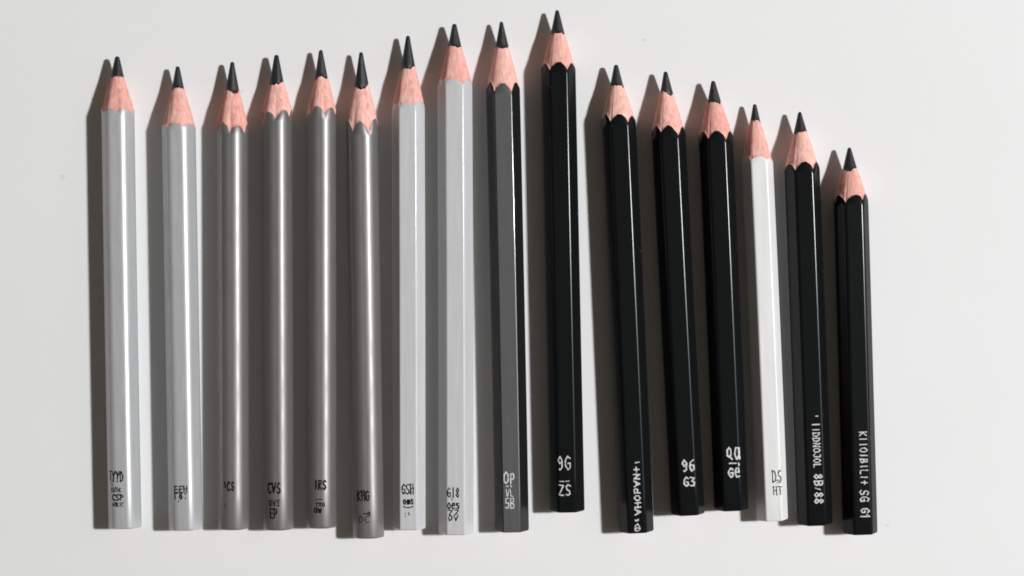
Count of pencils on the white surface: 16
